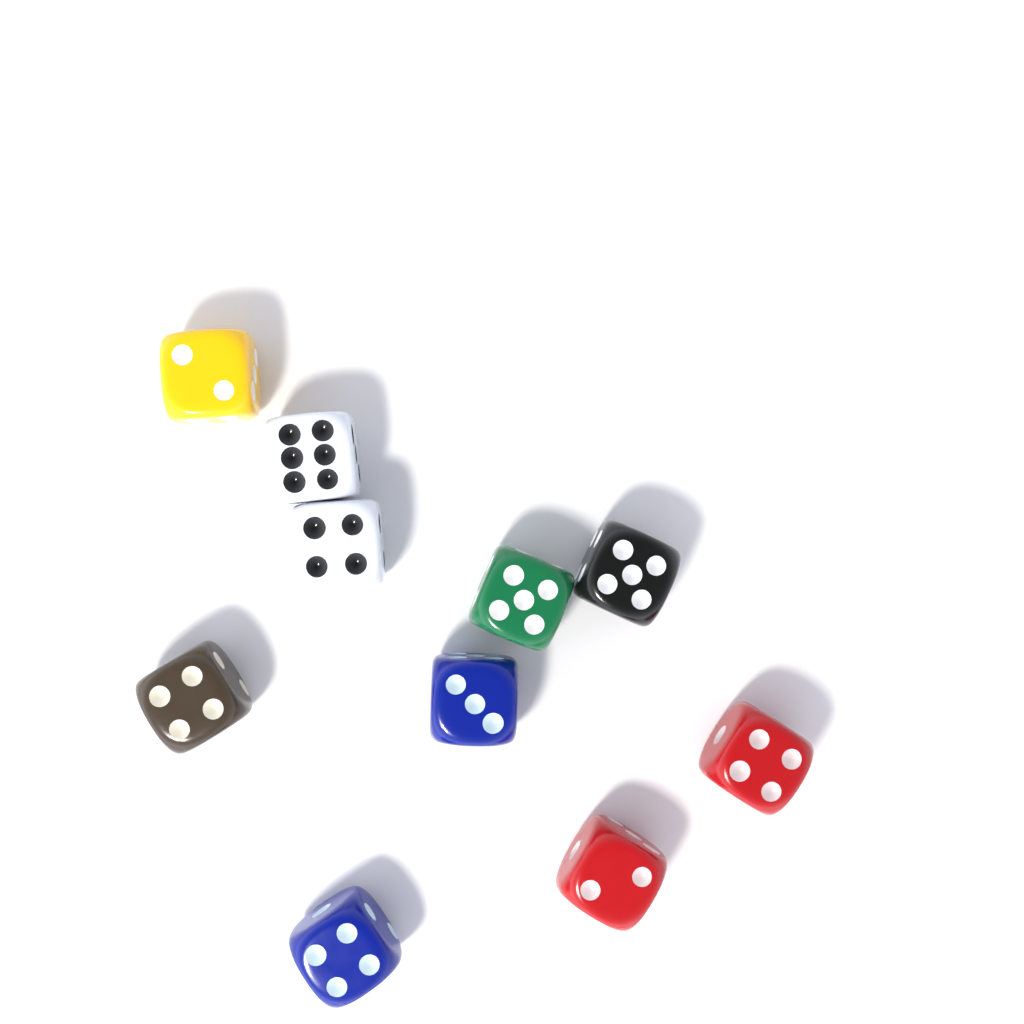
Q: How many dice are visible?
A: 10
